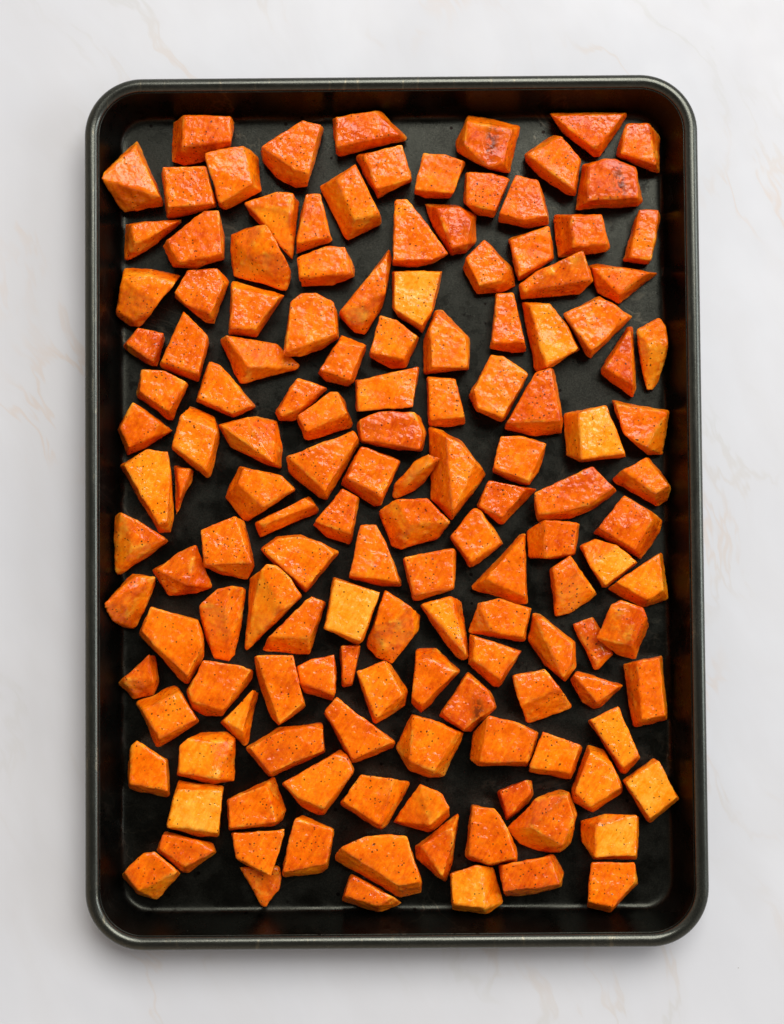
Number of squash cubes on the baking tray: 144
